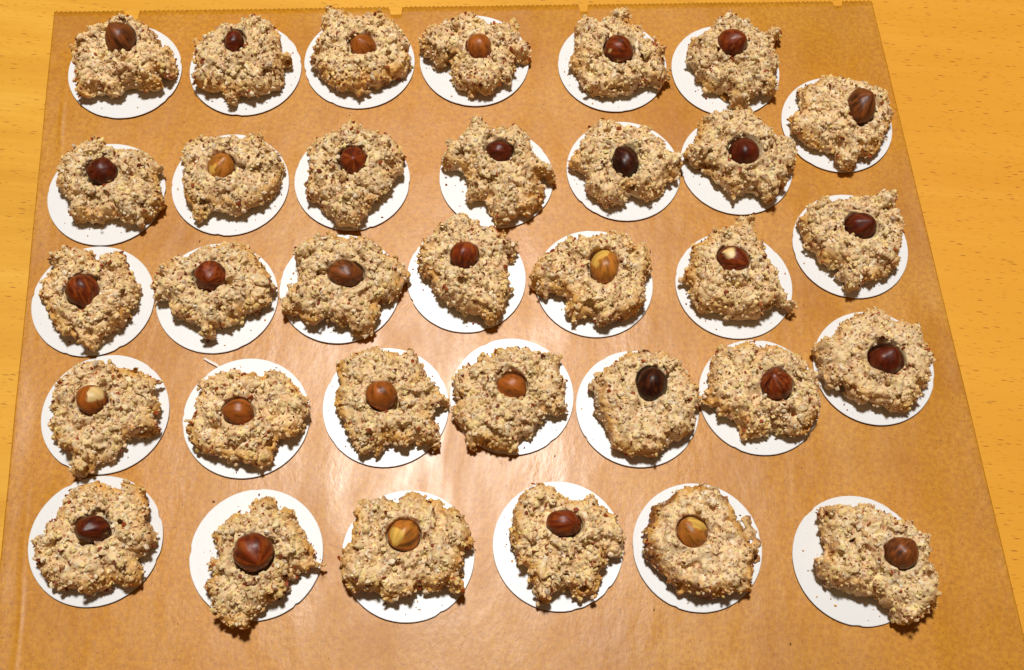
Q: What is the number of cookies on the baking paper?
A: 33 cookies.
